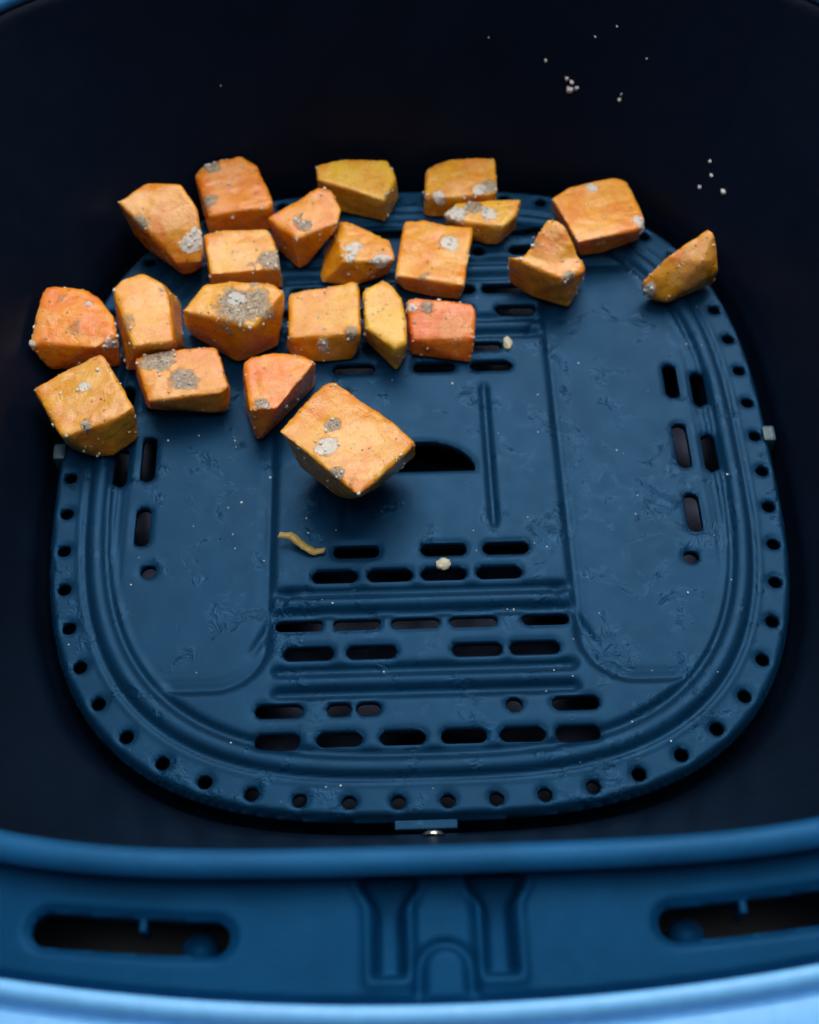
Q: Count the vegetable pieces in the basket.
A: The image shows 22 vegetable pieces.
